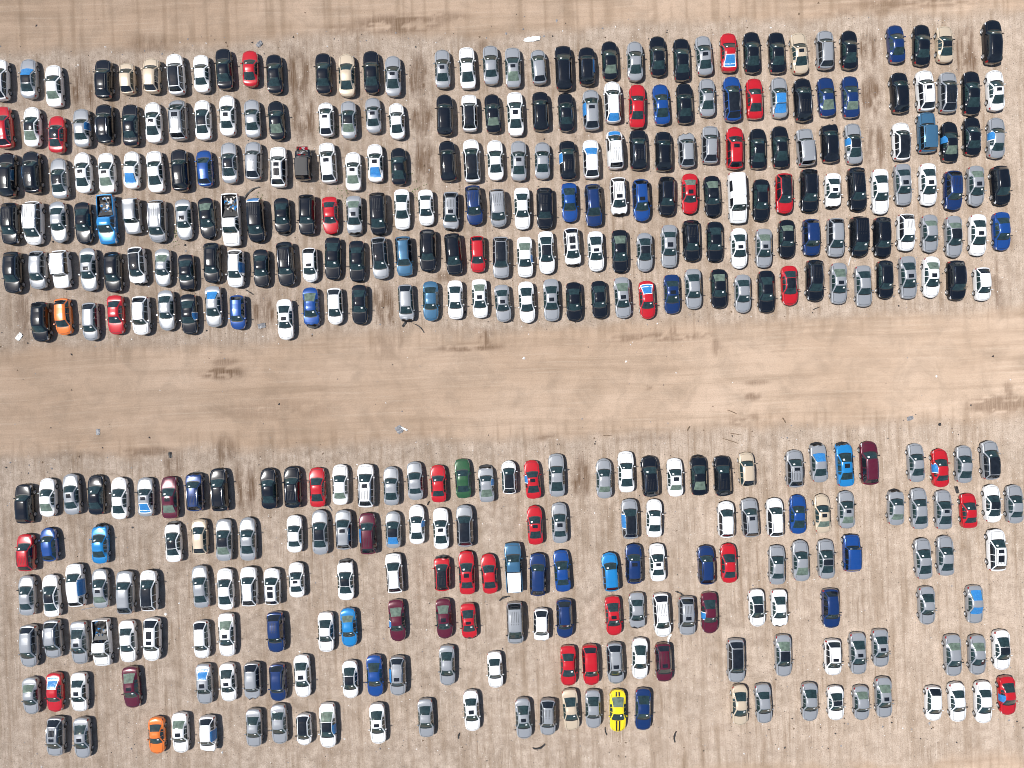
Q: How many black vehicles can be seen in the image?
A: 88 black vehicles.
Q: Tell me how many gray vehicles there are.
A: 127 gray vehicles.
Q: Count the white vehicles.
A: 112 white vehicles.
